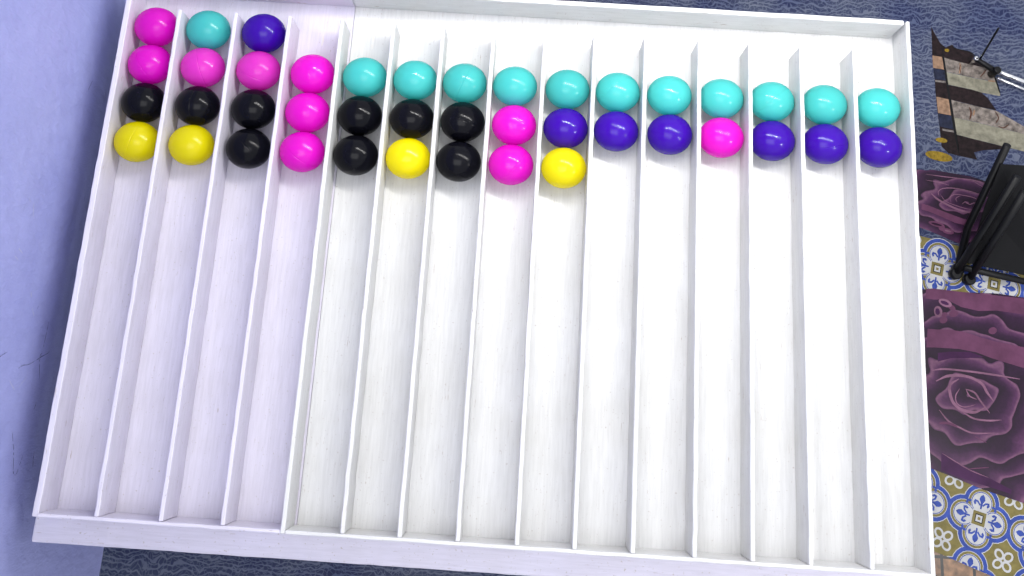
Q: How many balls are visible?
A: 42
